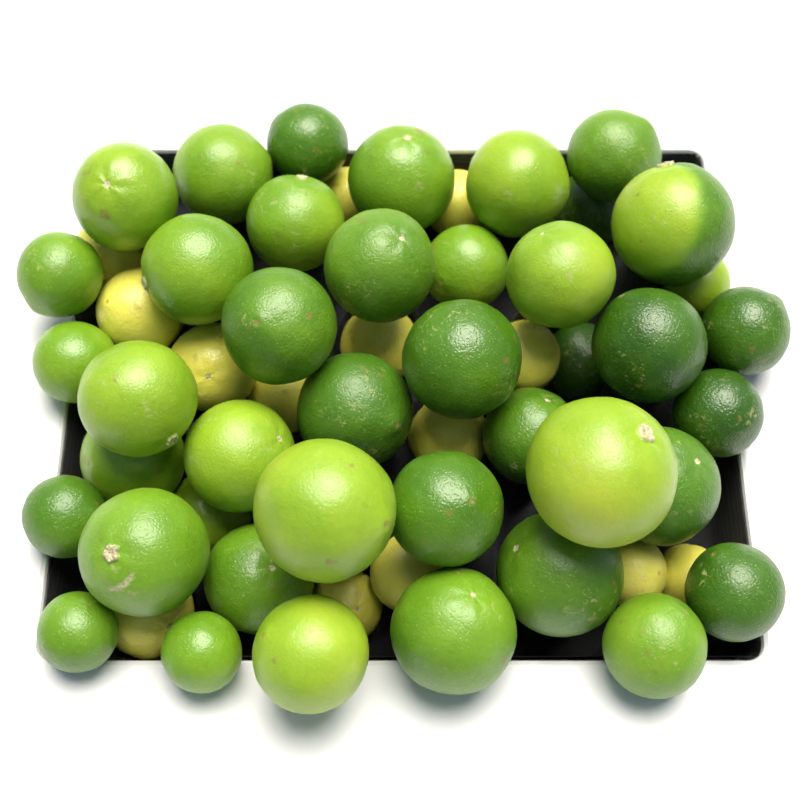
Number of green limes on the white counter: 42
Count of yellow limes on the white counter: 14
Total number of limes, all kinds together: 56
